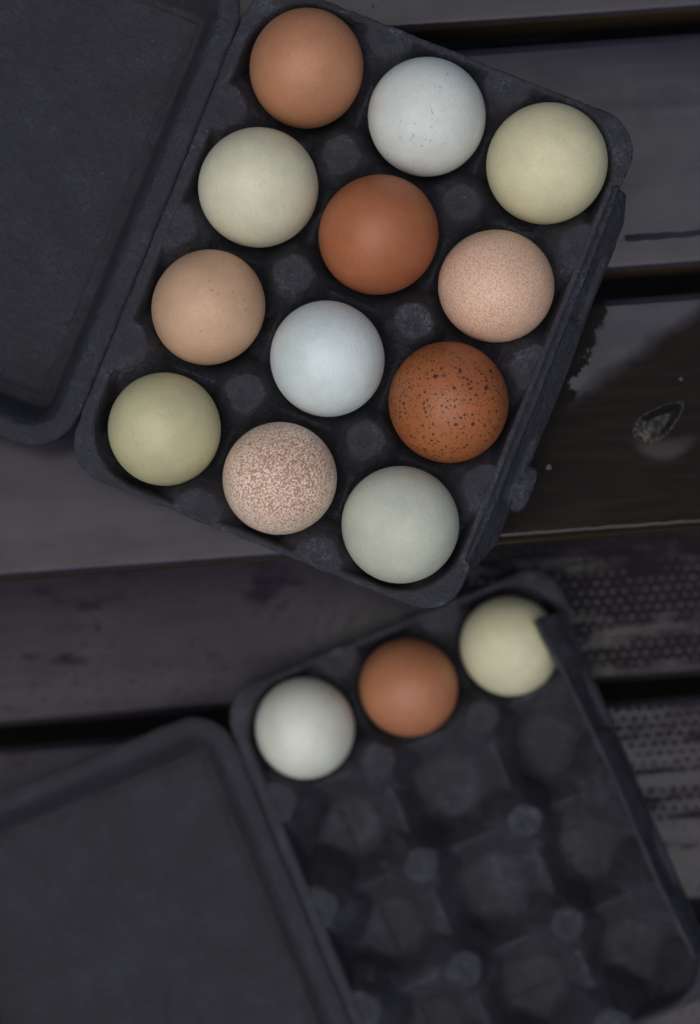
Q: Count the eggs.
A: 15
